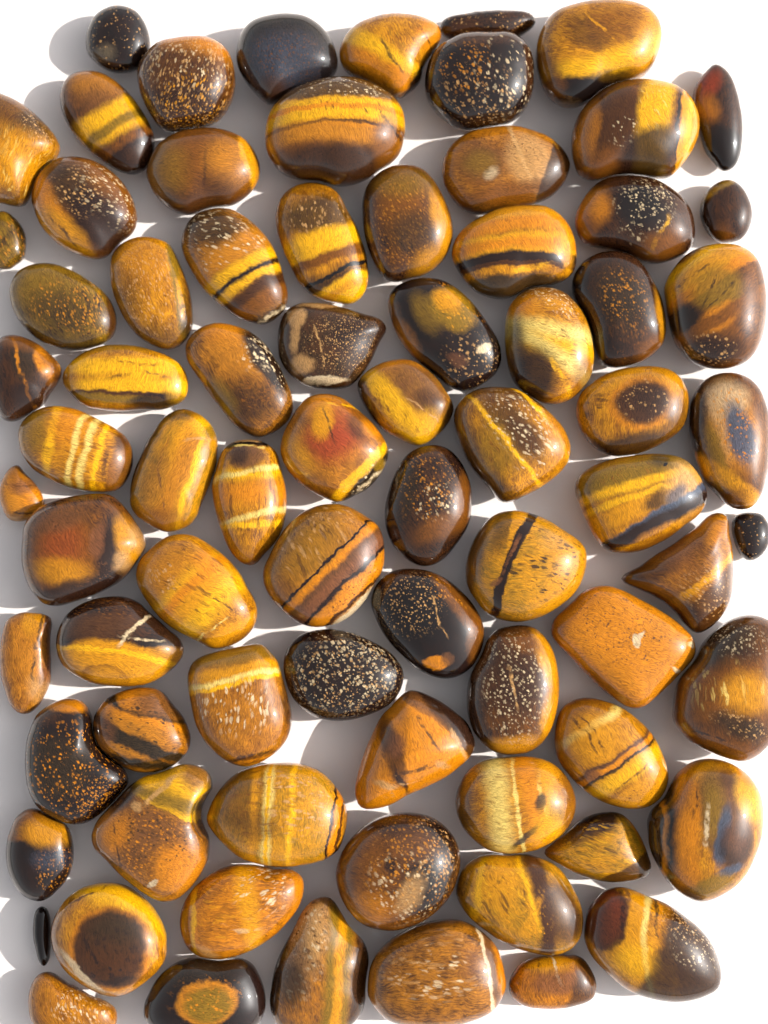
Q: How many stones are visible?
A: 78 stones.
